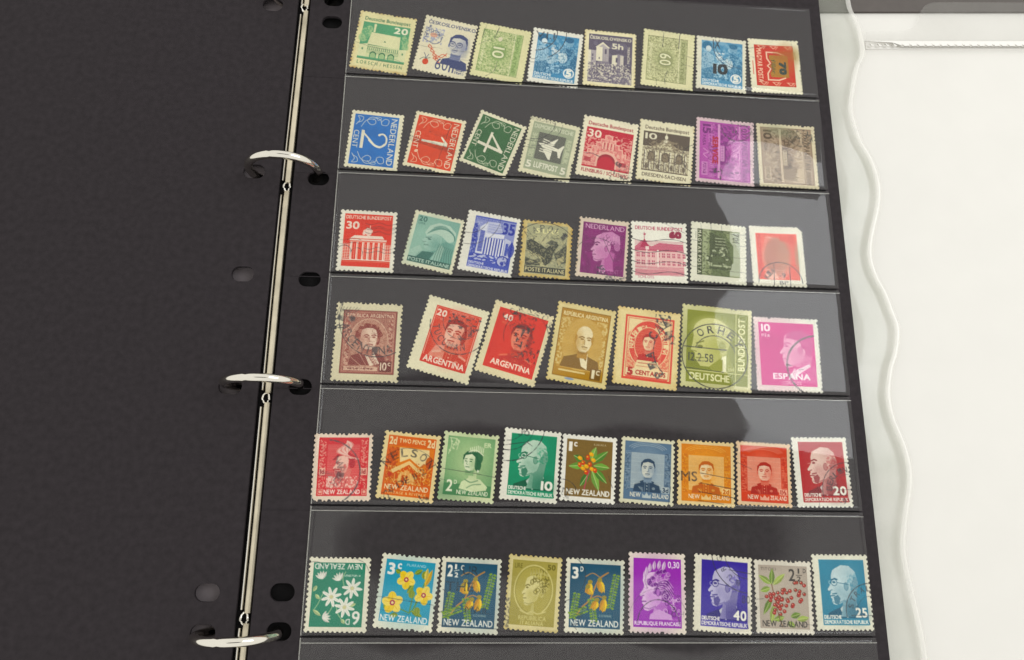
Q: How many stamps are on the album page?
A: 49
